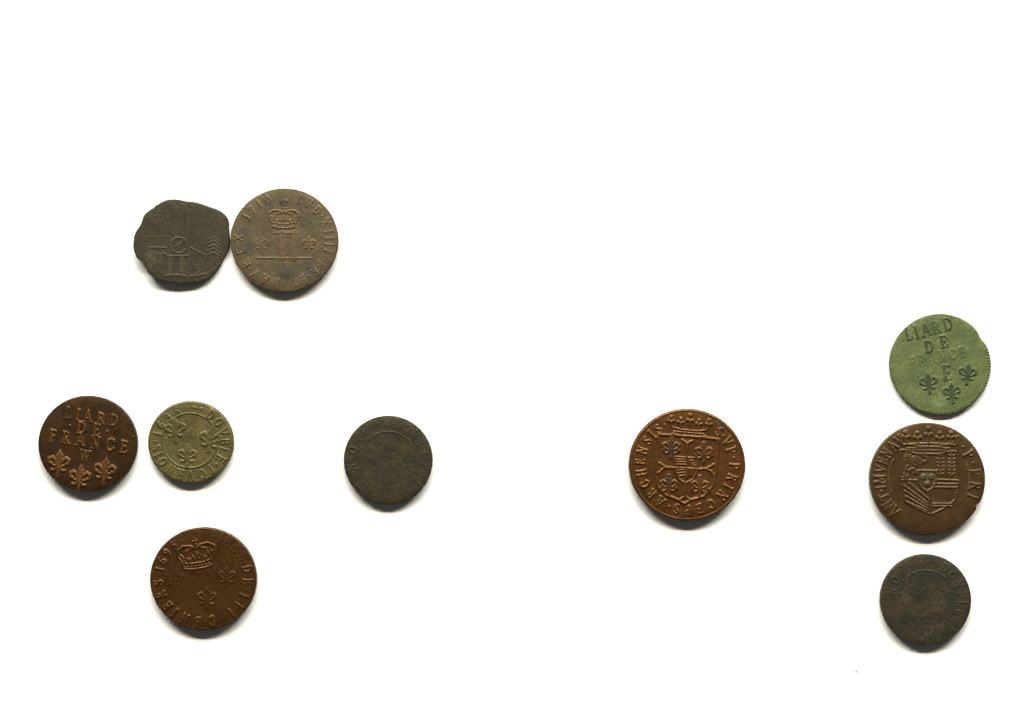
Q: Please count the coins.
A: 10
